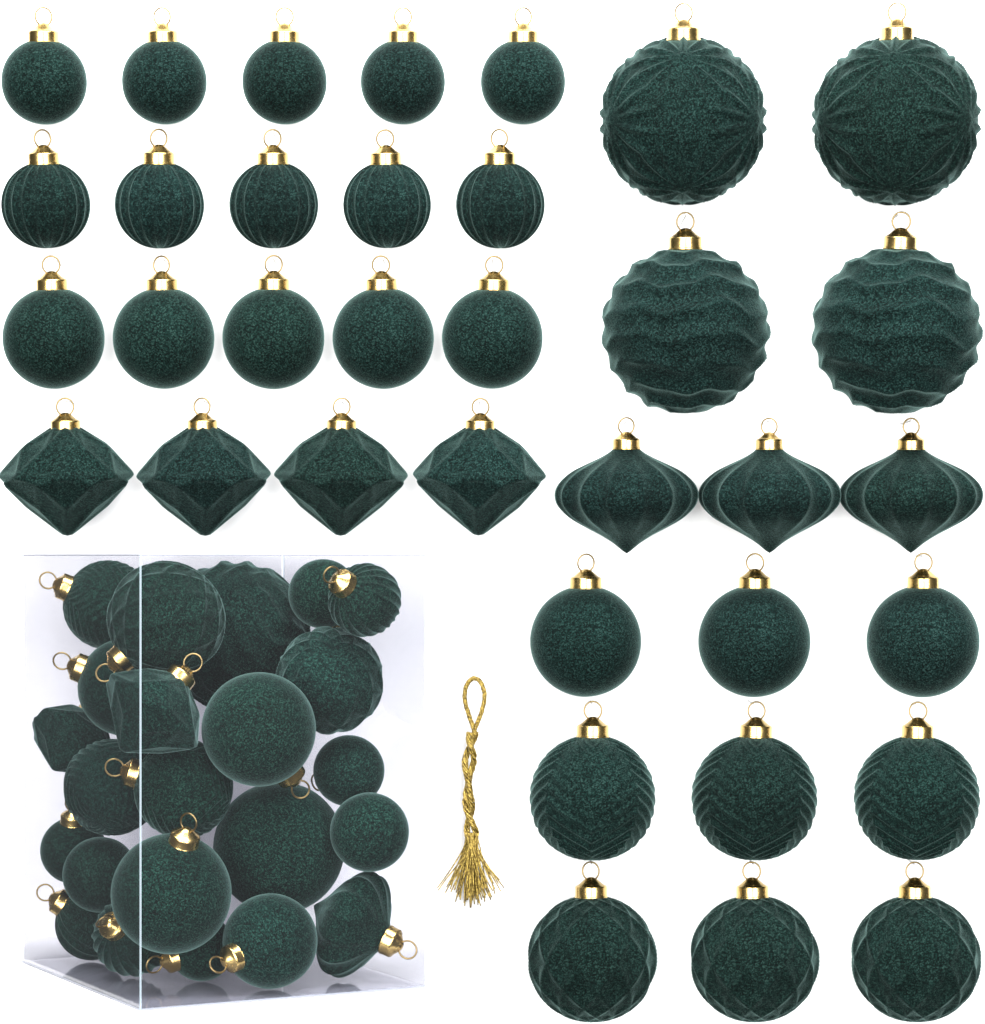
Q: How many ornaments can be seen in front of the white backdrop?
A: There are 58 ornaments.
